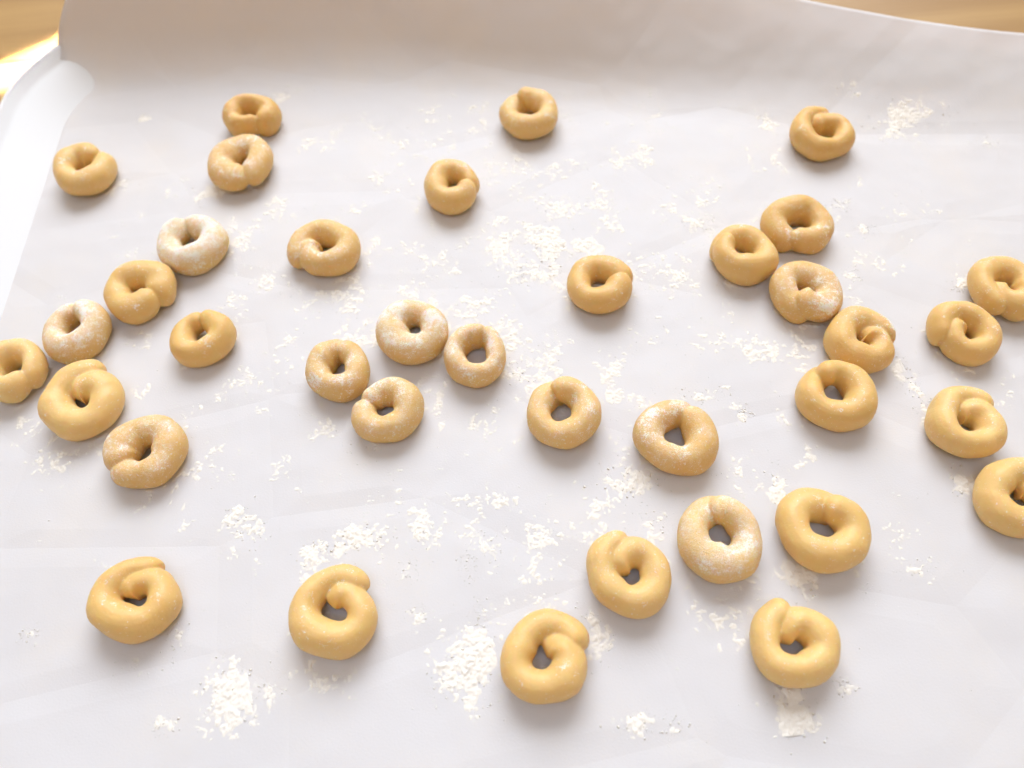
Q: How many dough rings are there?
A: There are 37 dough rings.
